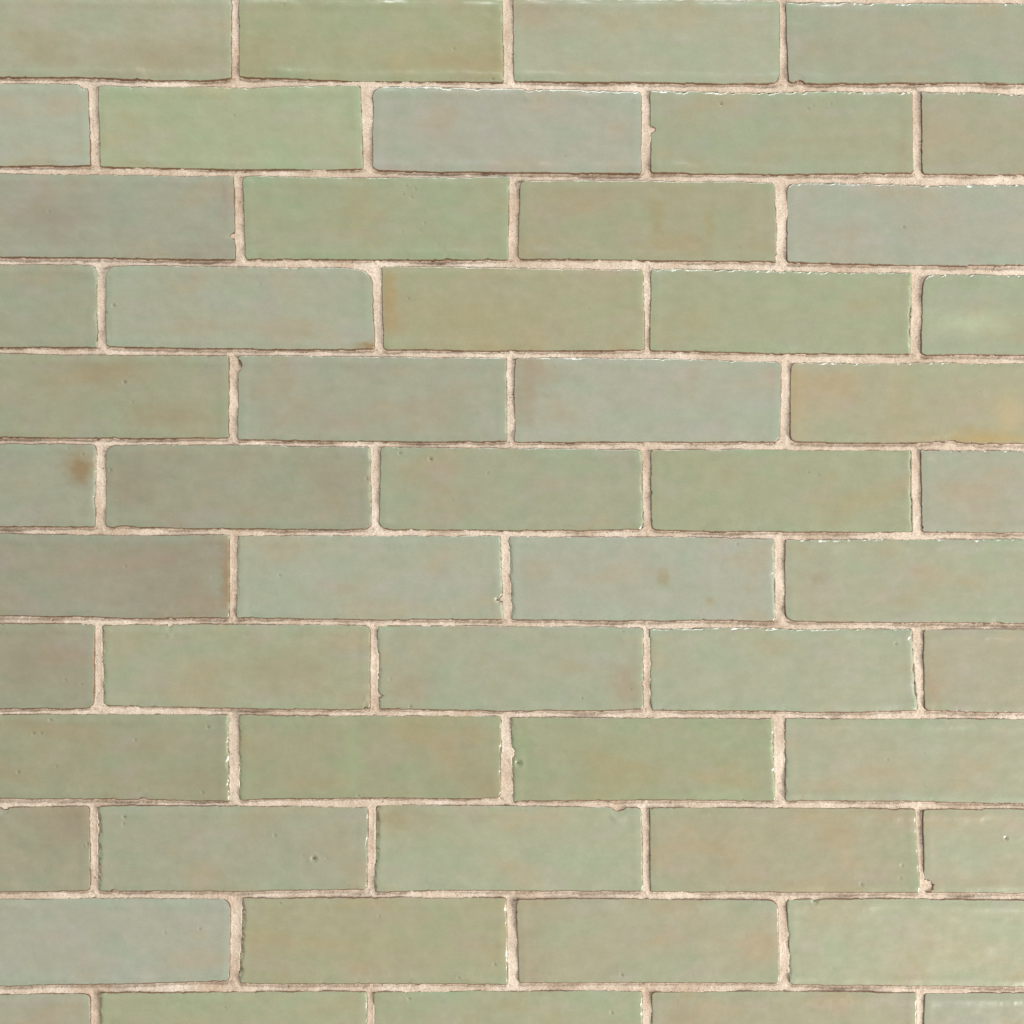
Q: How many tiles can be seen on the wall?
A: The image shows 54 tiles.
